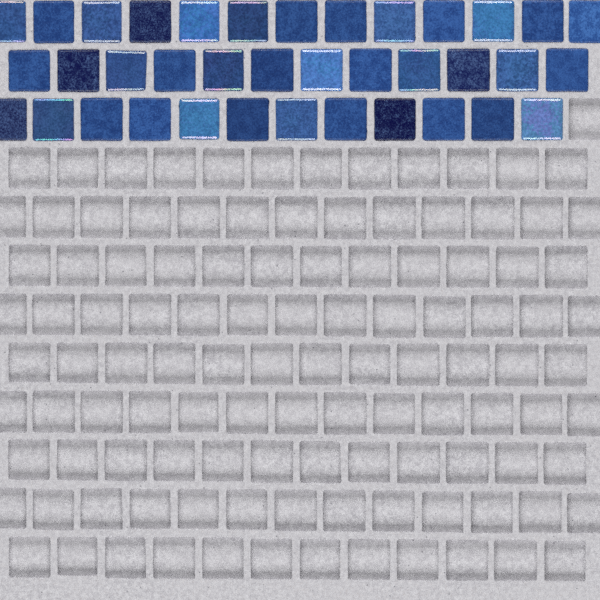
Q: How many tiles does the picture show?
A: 37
